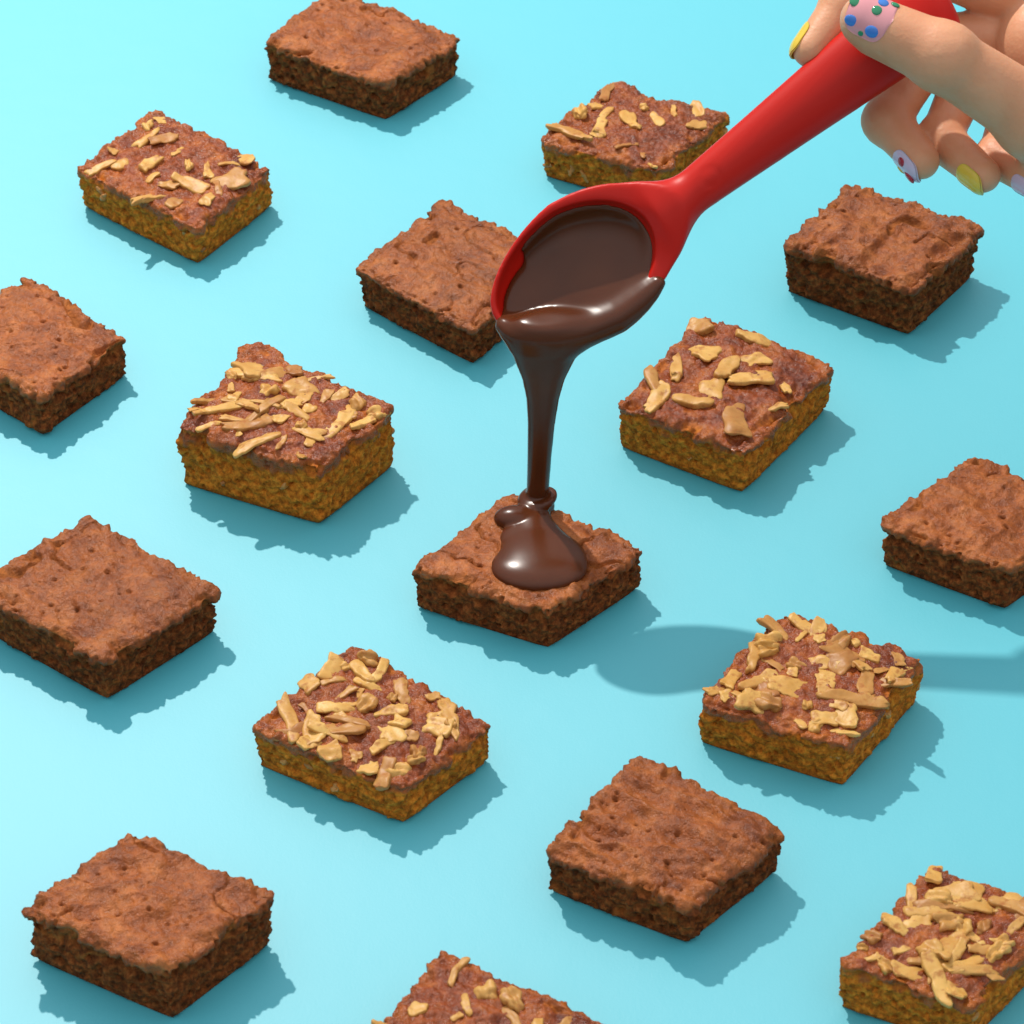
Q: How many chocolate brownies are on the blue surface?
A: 9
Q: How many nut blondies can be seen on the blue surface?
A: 8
